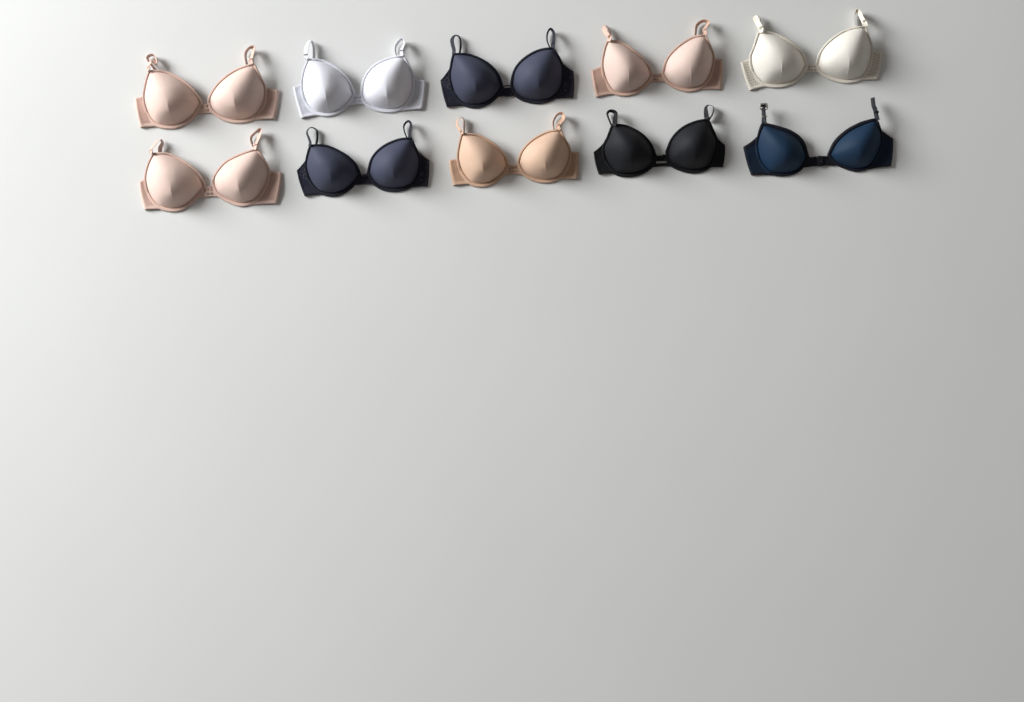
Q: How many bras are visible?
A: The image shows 10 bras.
